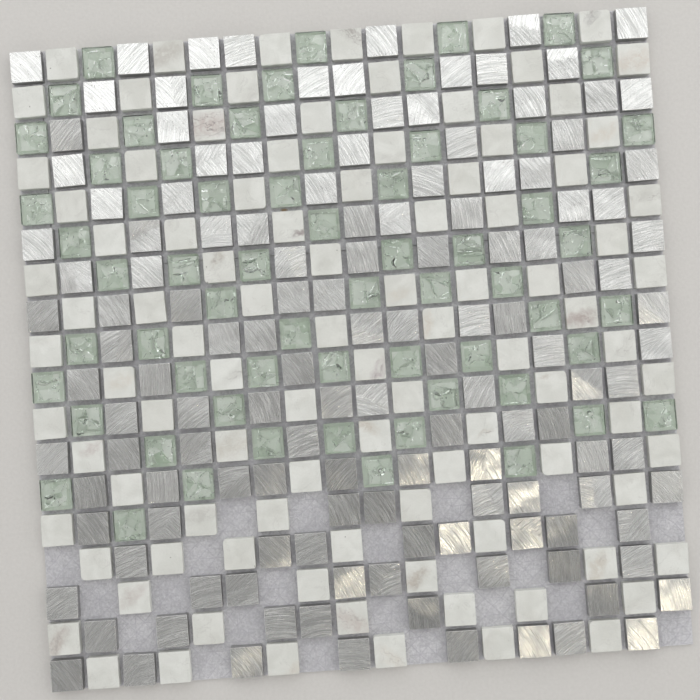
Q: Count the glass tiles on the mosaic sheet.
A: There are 66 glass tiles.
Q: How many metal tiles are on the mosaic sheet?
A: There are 136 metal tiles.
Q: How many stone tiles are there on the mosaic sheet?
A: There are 99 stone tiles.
